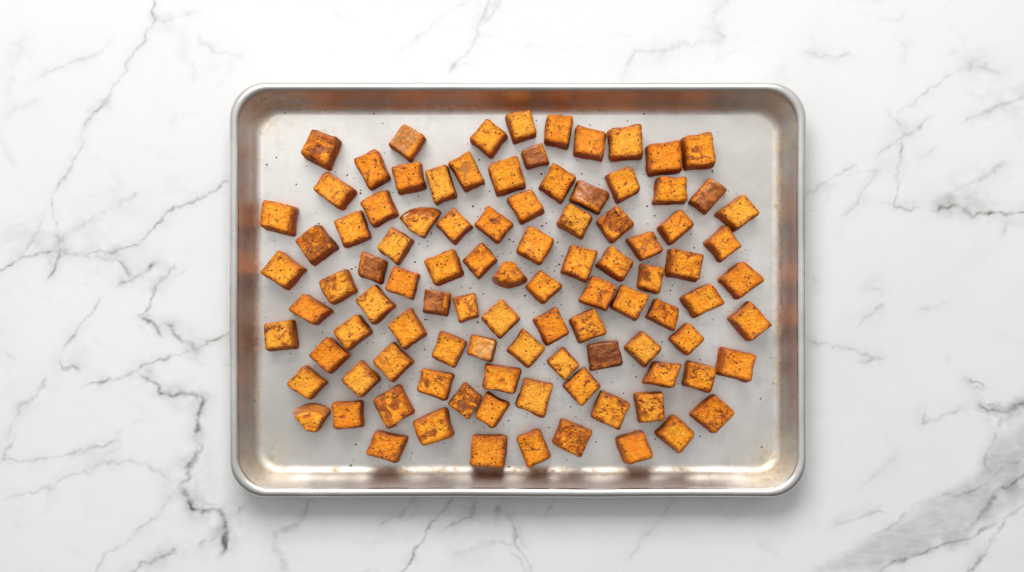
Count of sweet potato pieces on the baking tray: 98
